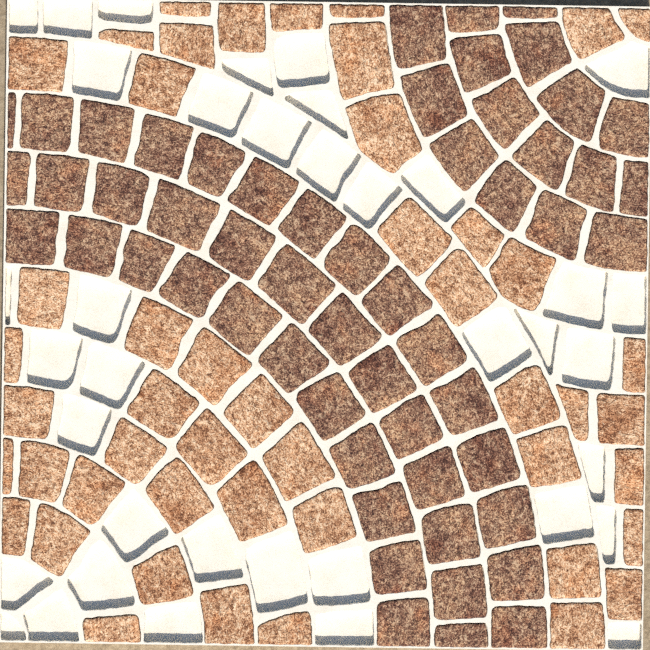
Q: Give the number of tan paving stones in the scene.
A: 48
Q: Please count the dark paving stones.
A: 55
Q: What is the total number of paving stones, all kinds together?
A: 103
